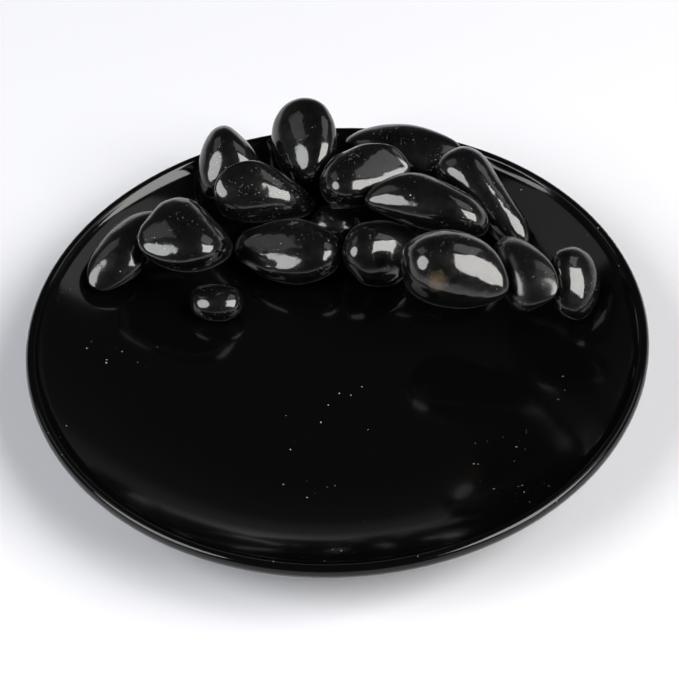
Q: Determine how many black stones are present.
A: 16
